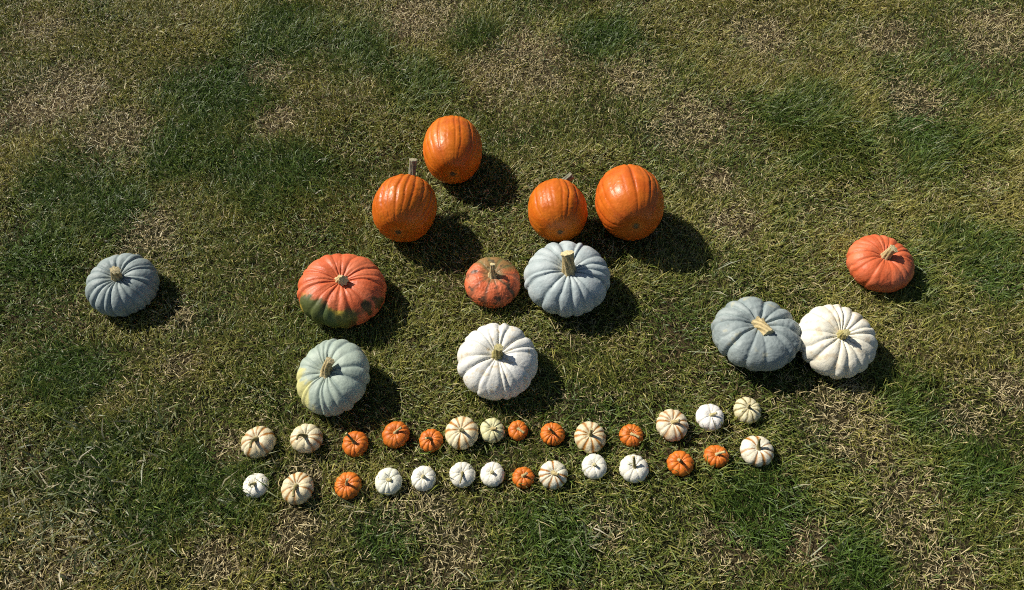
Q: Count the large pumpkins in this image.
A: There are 13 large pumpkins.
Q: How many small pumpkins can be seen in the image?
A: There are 28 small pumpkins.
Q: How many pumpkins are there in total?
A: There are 41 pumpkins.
